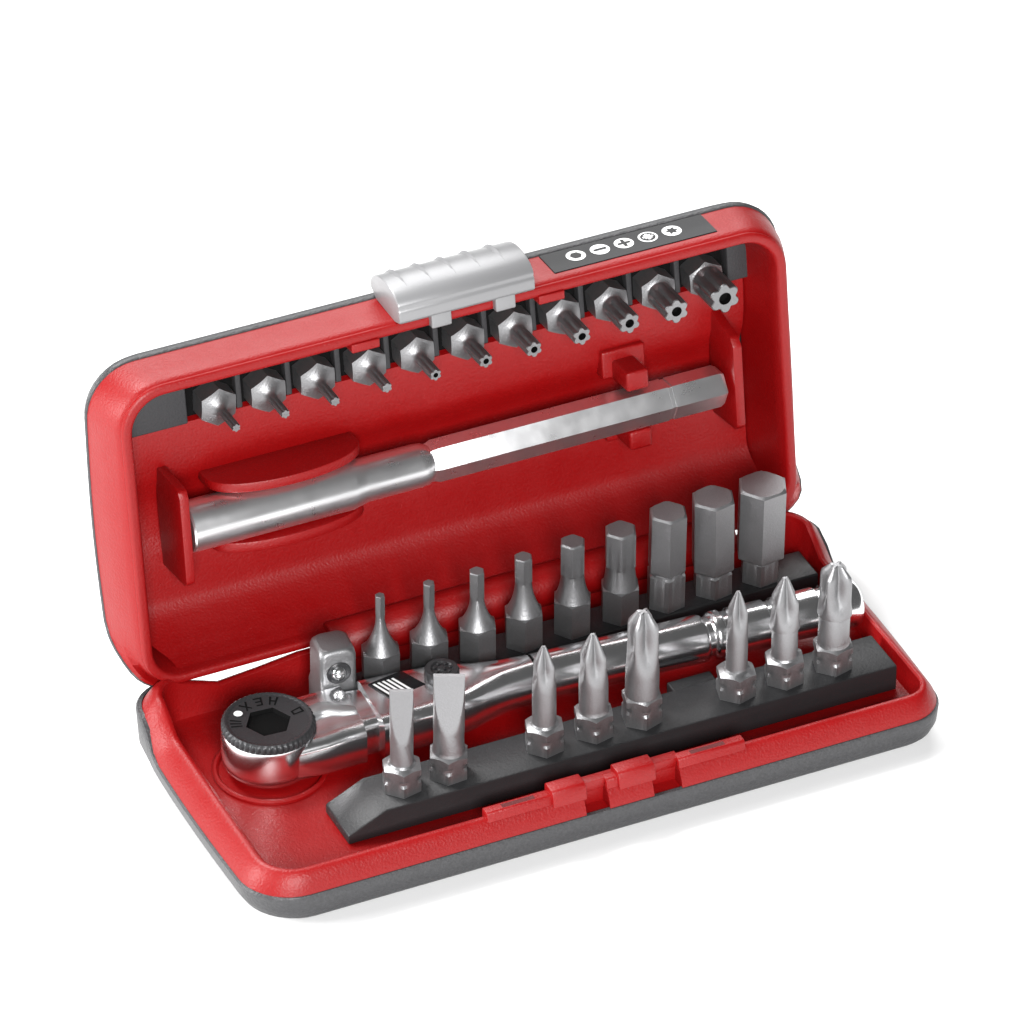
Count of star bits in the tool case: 11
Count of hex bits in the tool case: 9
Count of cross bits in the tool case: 6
